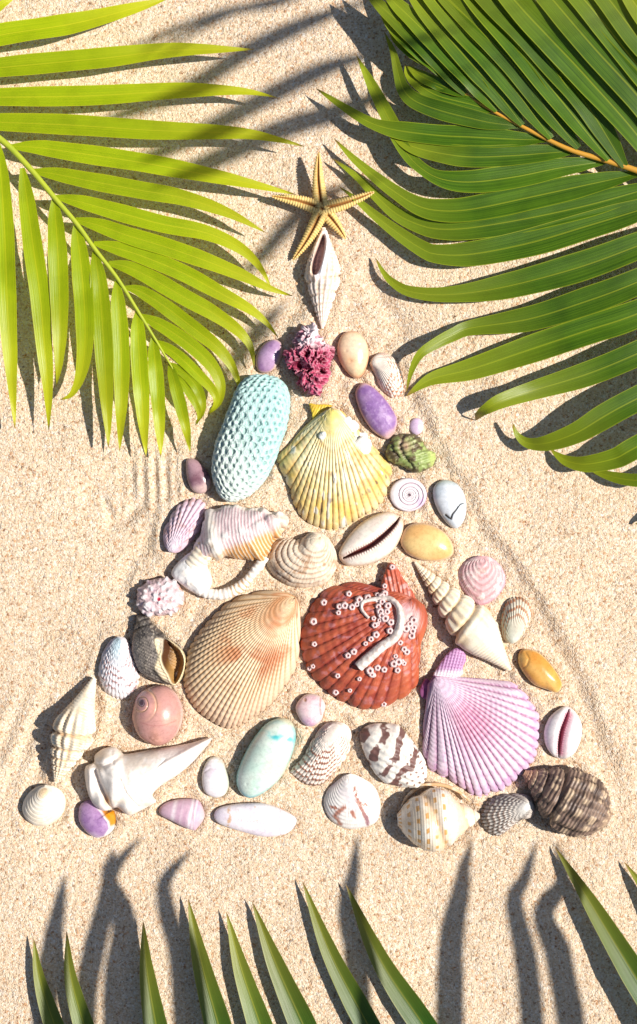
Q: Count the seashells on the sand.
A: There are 43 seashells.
